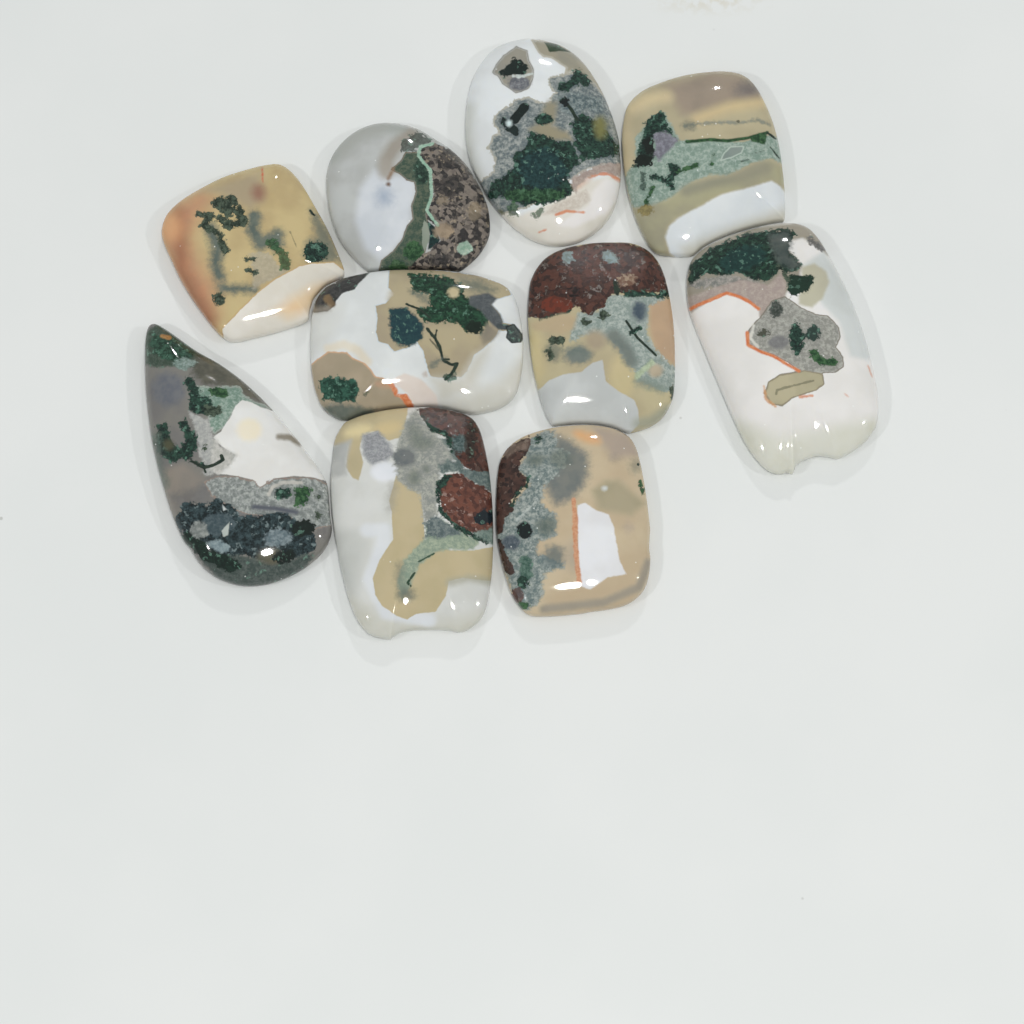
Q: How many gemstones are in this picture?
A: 10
